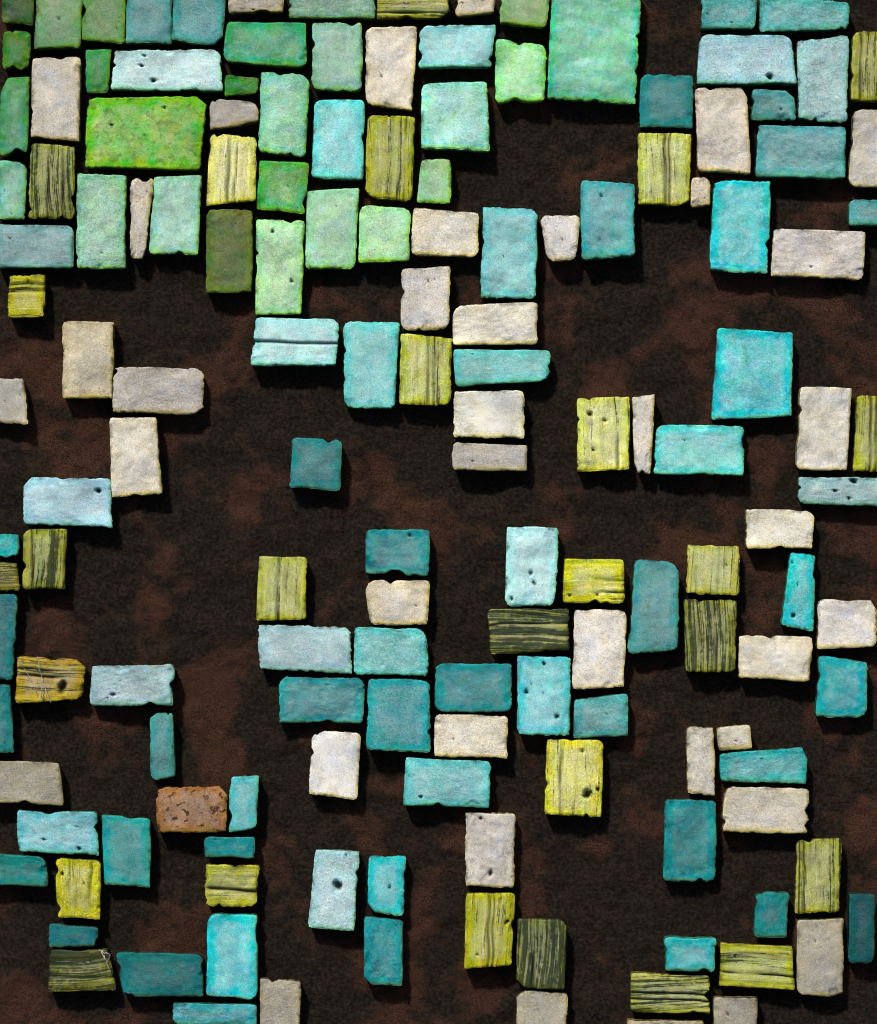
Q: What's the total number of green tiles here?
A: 25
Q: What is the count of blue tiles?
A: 60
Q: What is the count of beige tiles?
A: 40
